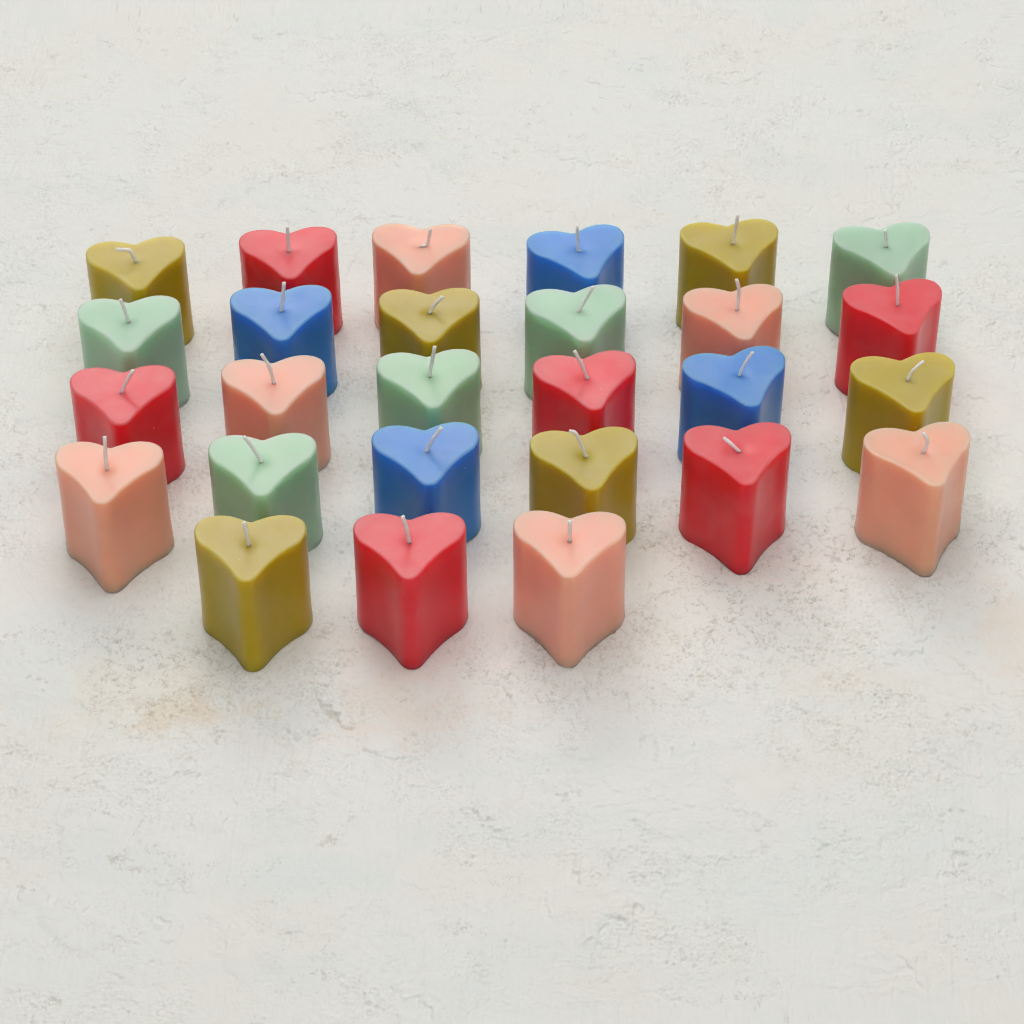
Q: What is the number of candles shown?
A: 27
